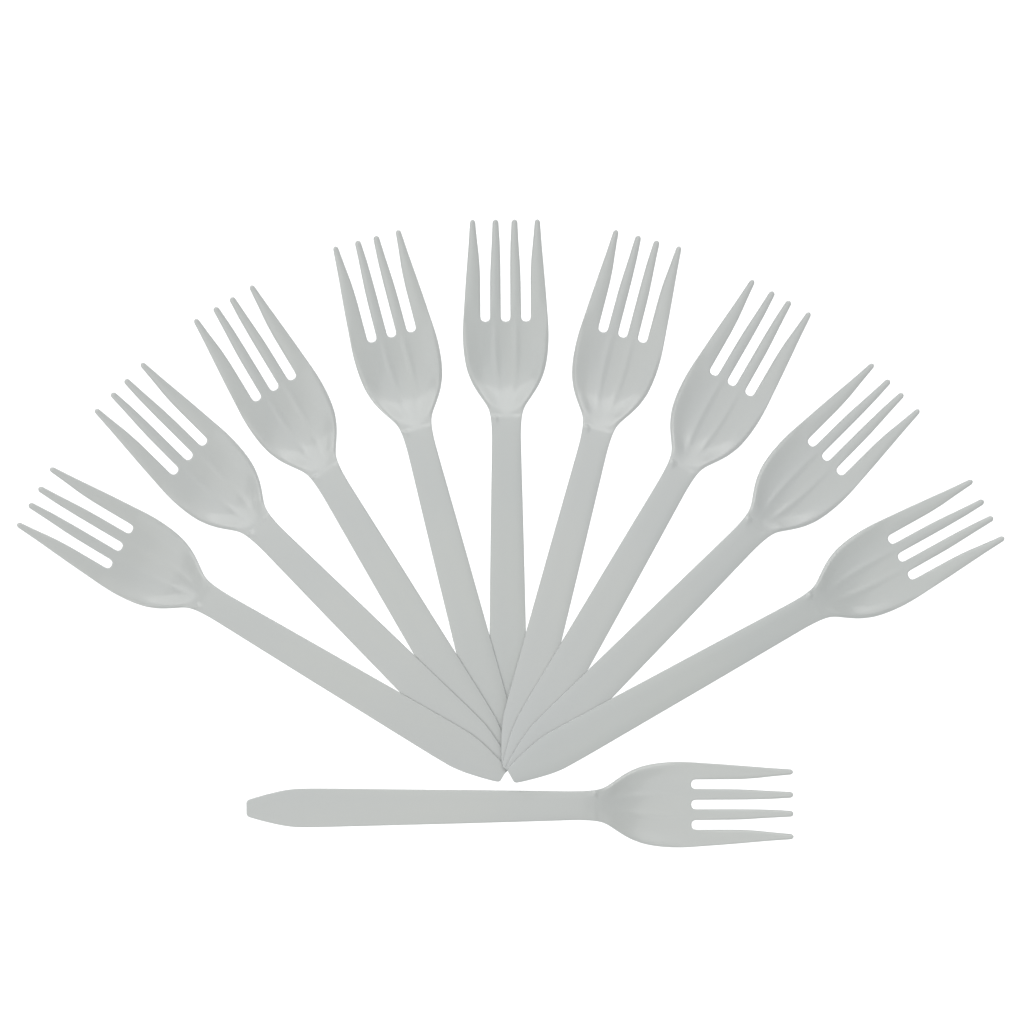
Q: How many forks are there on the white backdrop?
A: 10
